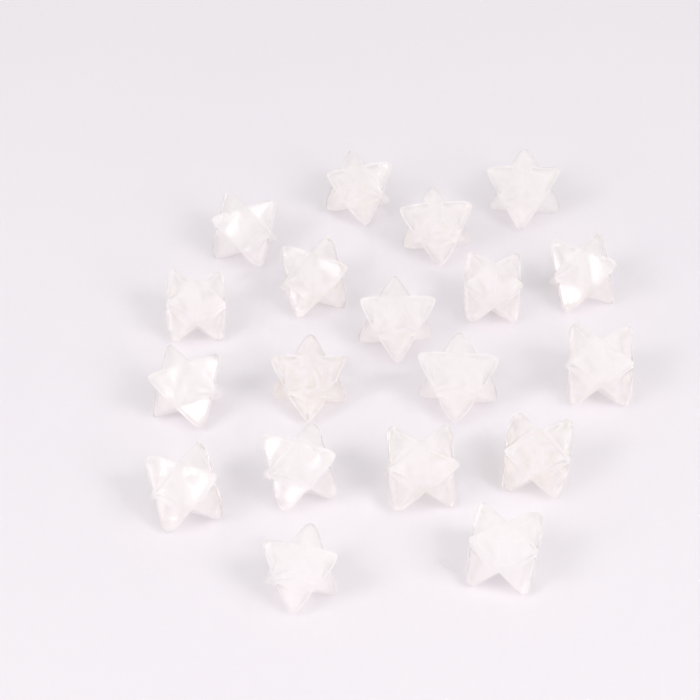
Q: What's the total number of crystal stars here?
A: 19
